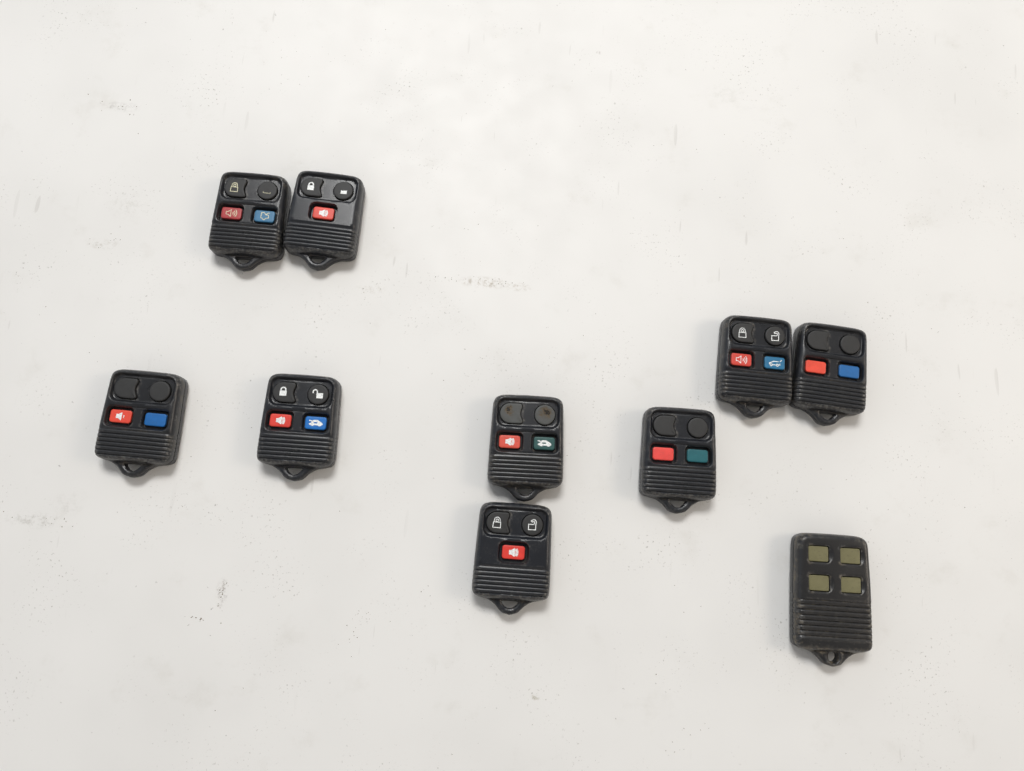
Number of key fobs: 10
